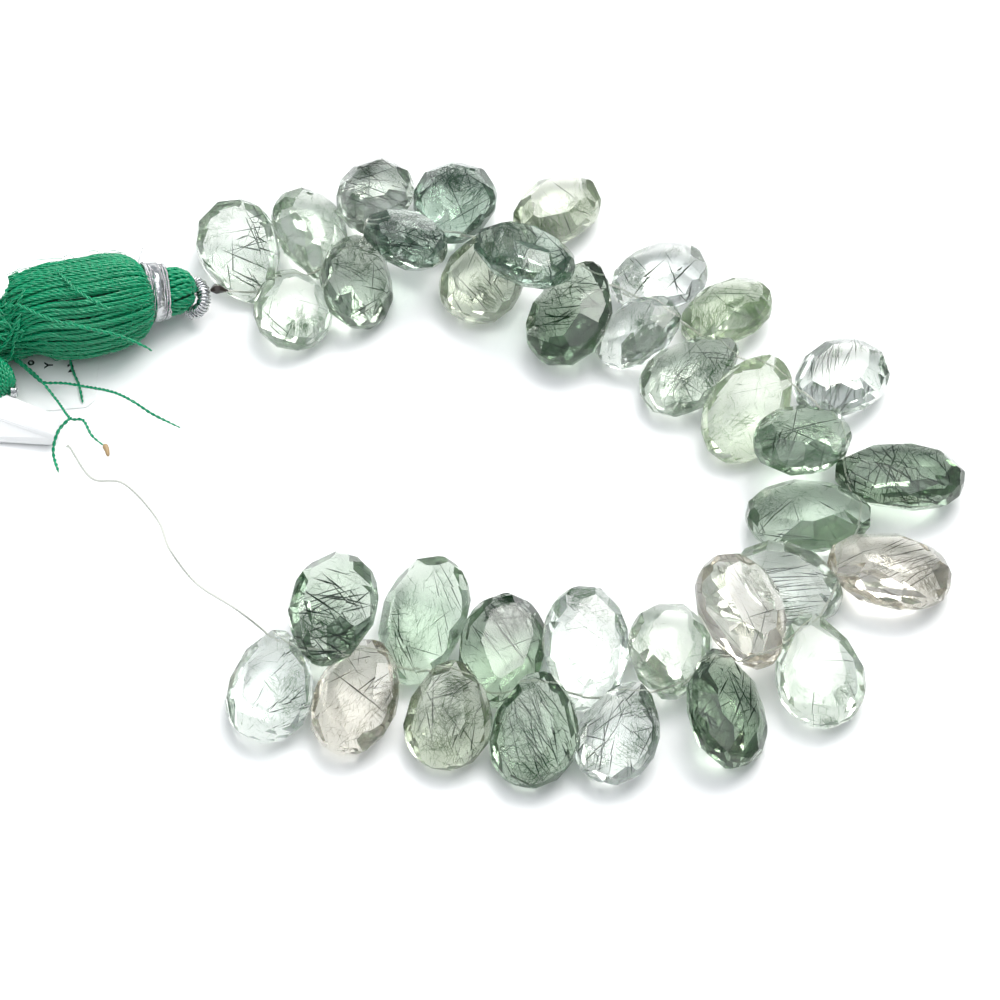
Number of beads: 35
